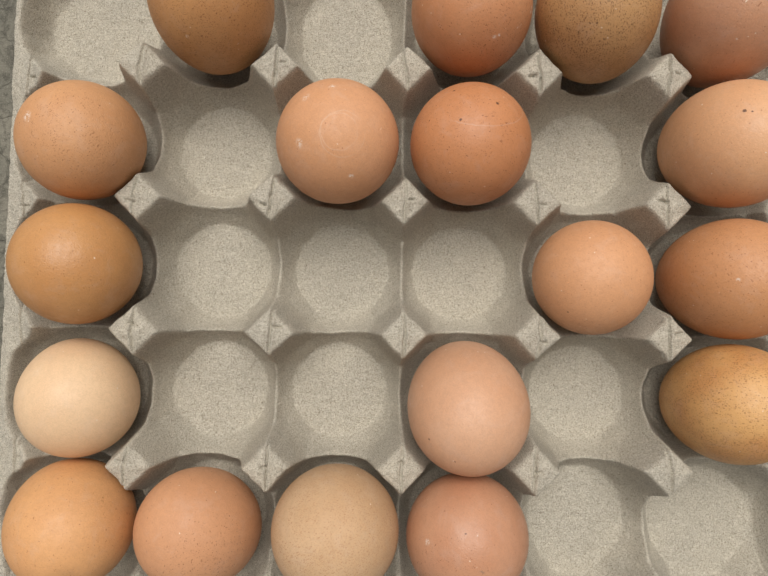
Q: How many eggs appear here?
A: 18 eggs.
